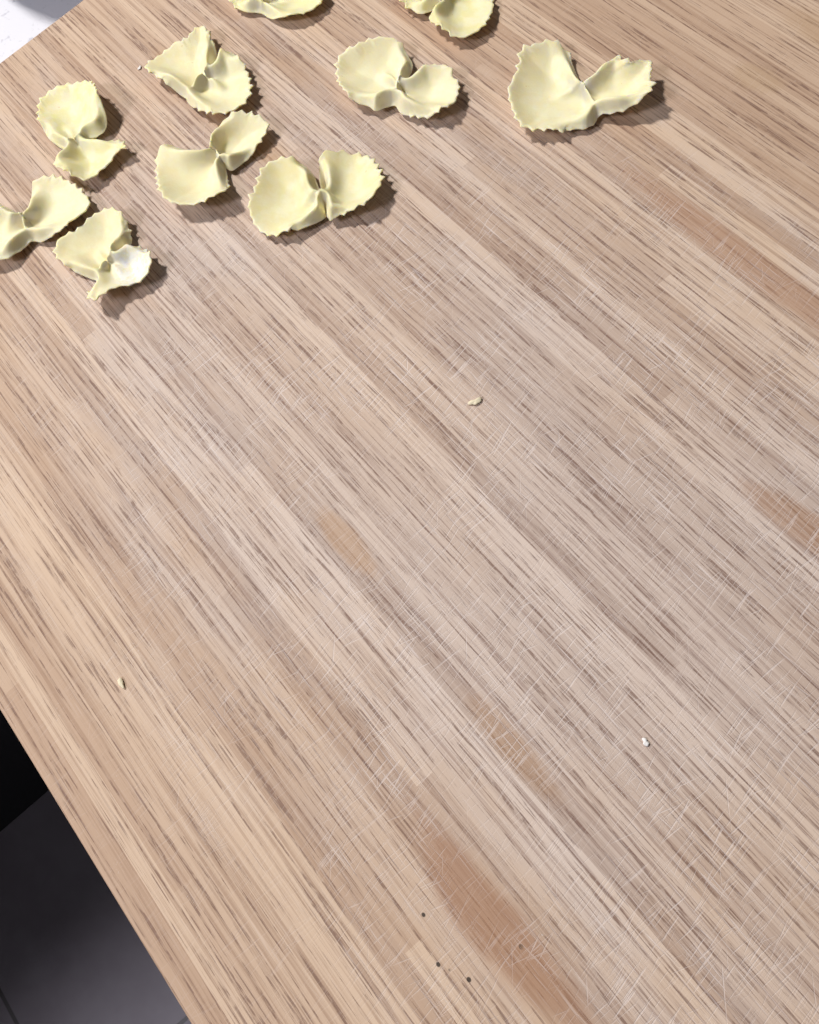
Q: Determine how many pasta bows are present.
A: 10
